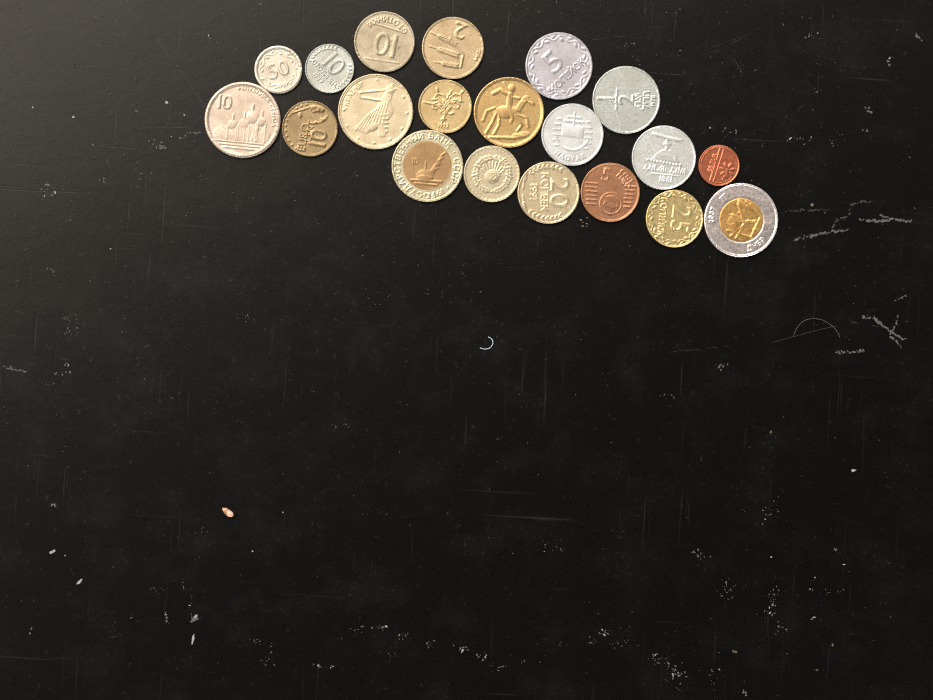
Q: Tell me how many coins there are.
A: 20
